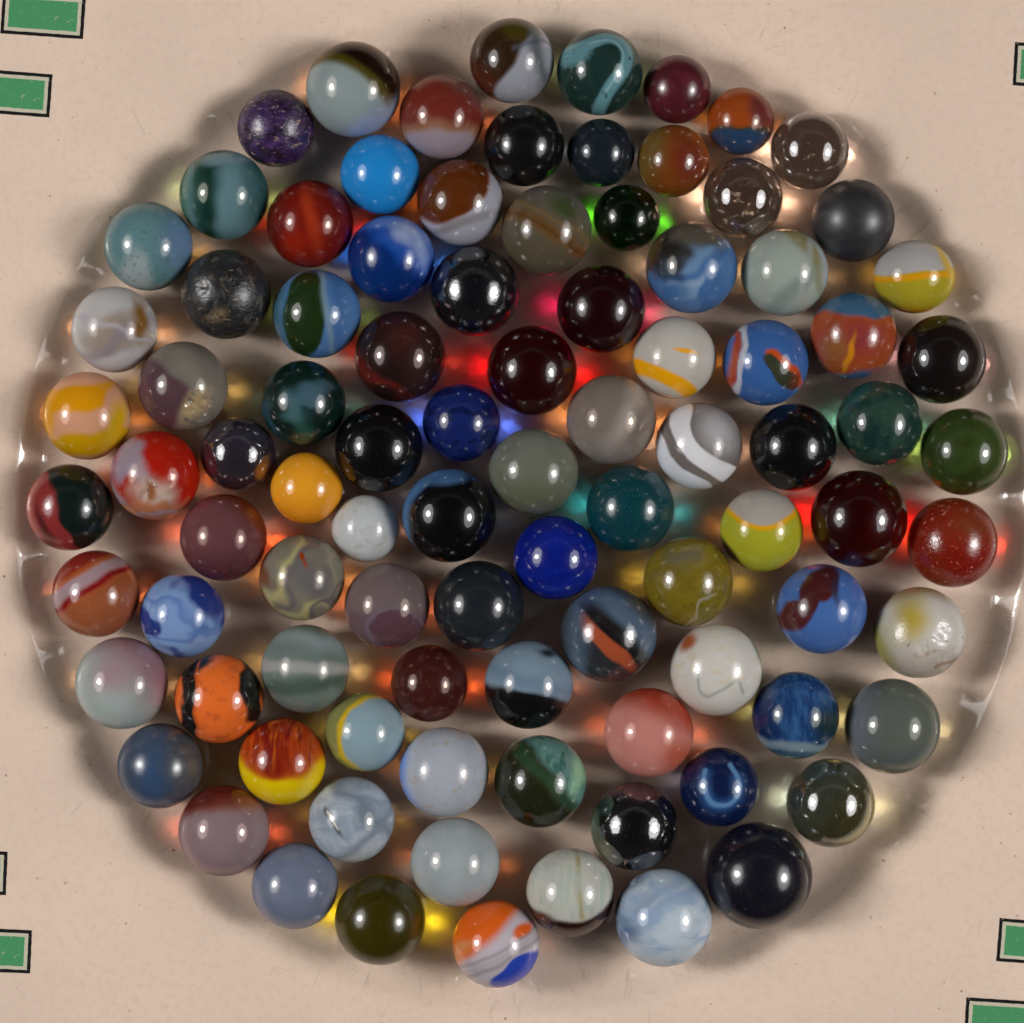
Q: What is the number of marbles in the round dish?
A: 93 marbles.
